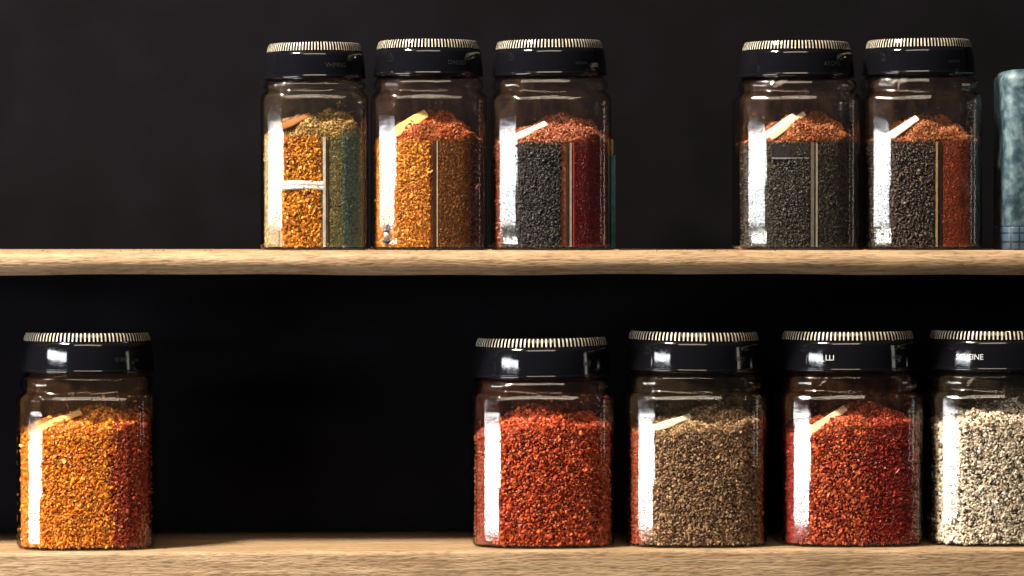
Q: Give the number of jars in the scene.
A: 10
